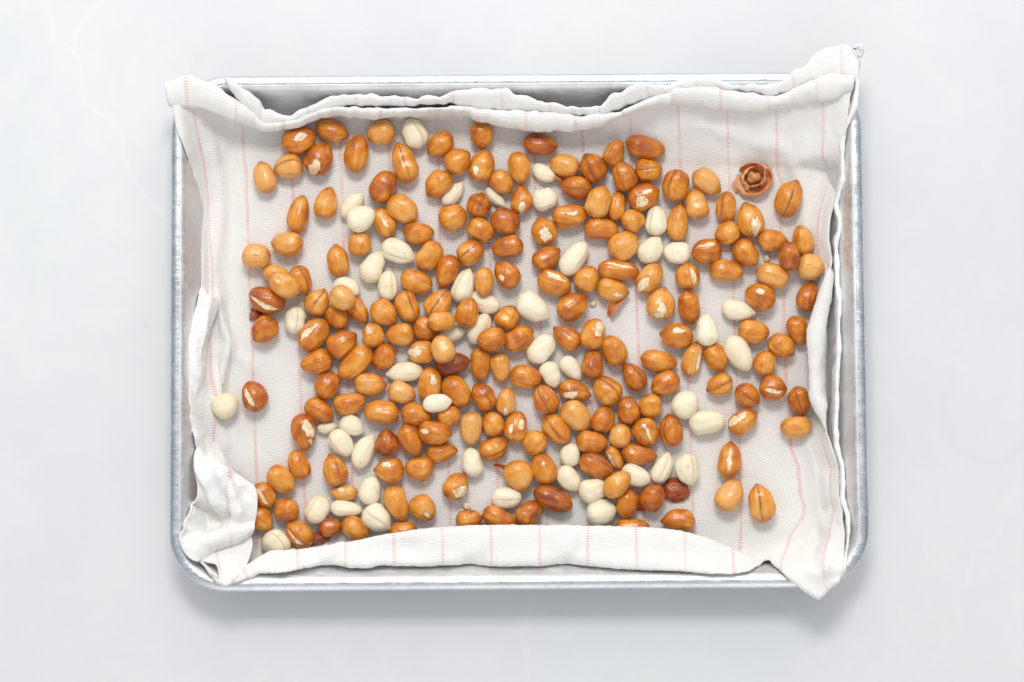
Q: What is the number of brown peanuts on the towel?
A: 200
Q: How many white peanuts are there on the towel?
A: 50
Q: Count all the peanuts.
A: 250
